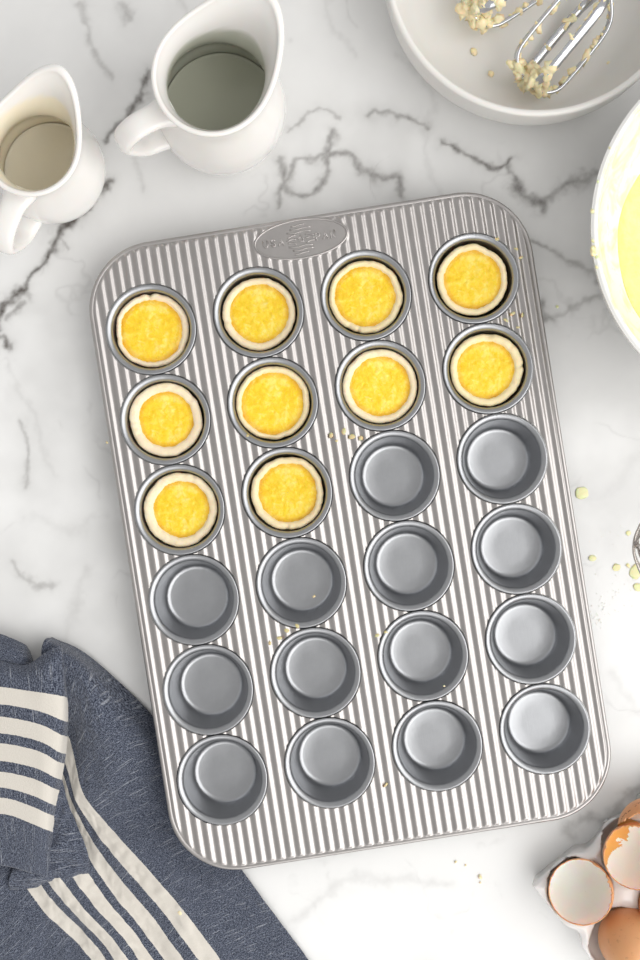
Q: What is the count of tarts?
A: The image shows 10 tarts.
